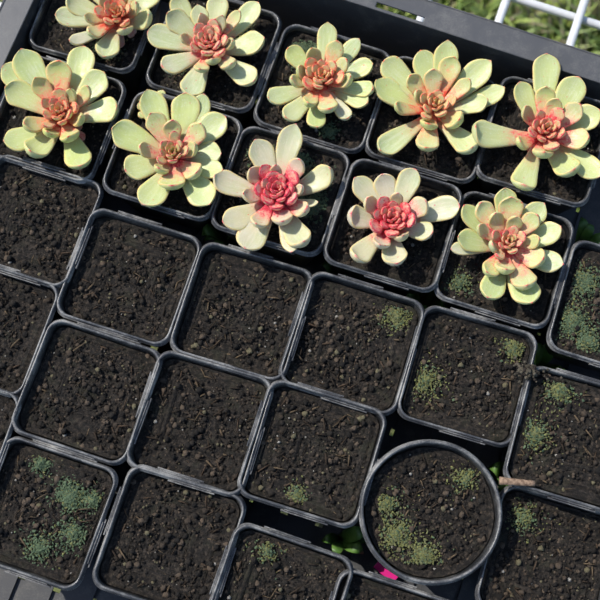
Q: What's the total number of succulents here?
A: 10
